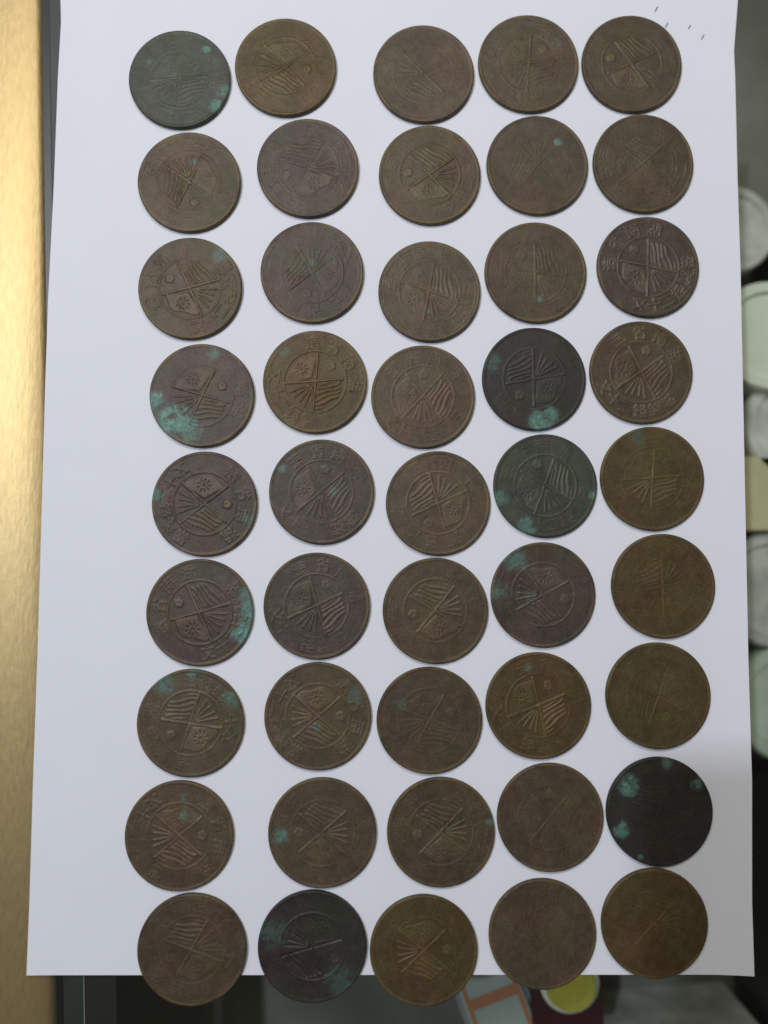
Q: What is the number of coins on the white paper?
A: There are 45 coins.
